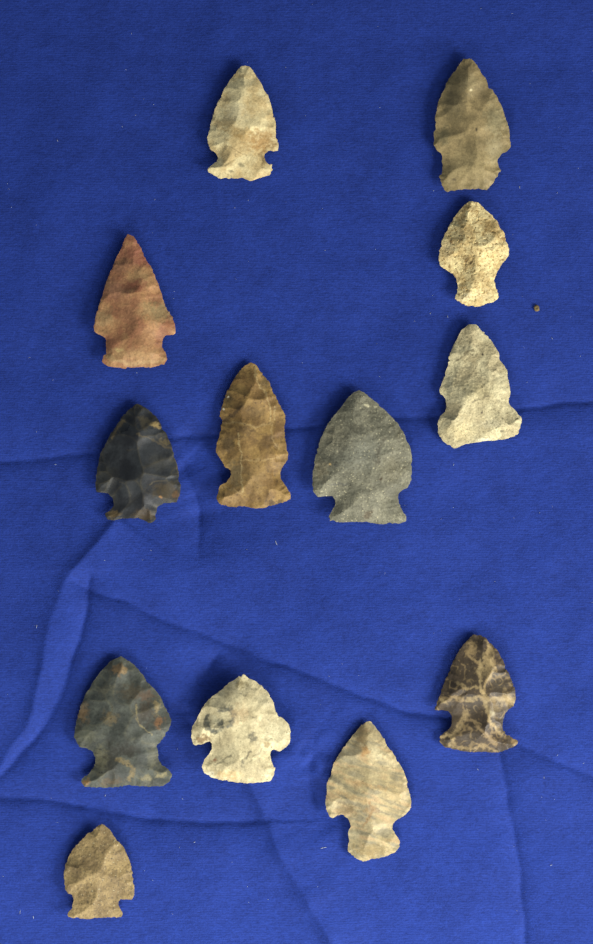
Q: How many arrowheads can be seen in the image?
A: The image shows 13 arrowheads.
